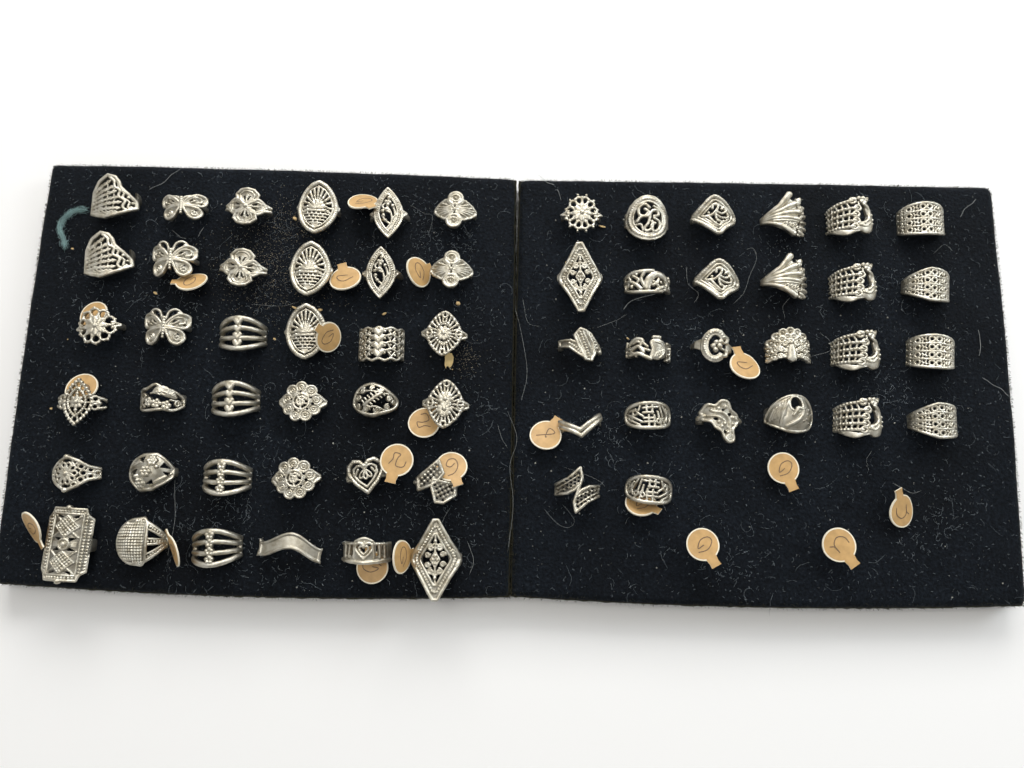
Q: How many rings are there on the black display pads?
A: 62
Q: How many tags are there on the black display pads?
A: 21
